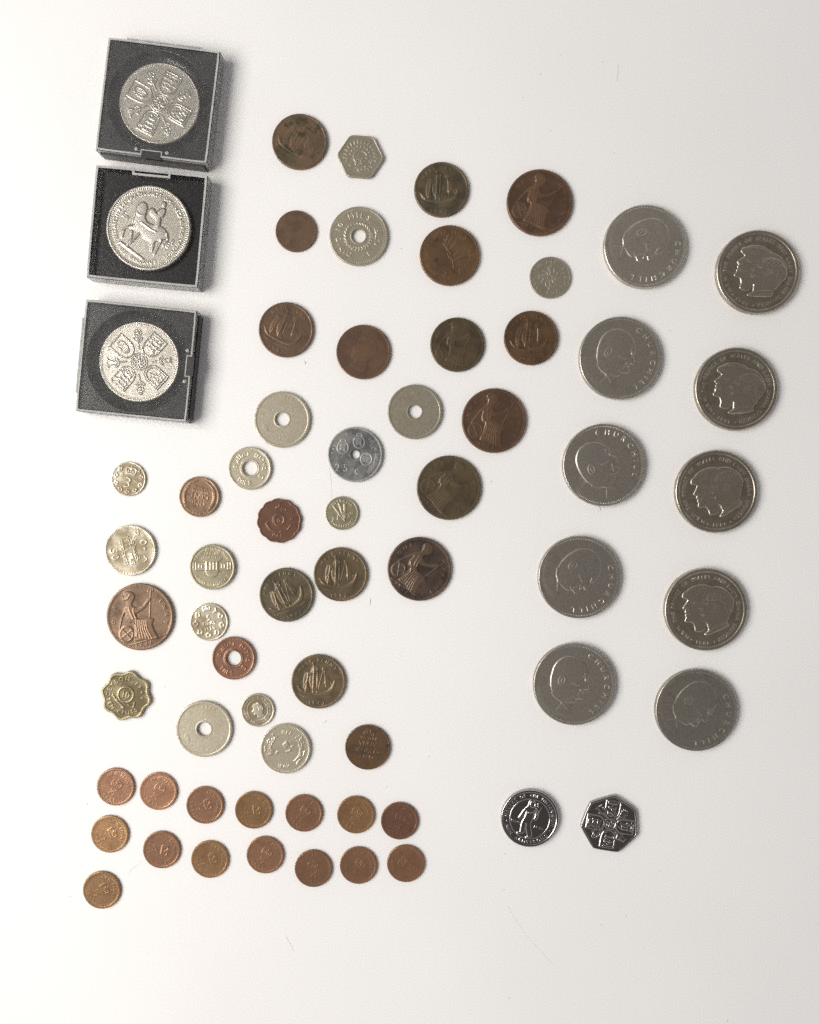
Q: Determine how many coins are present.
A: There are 66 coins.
